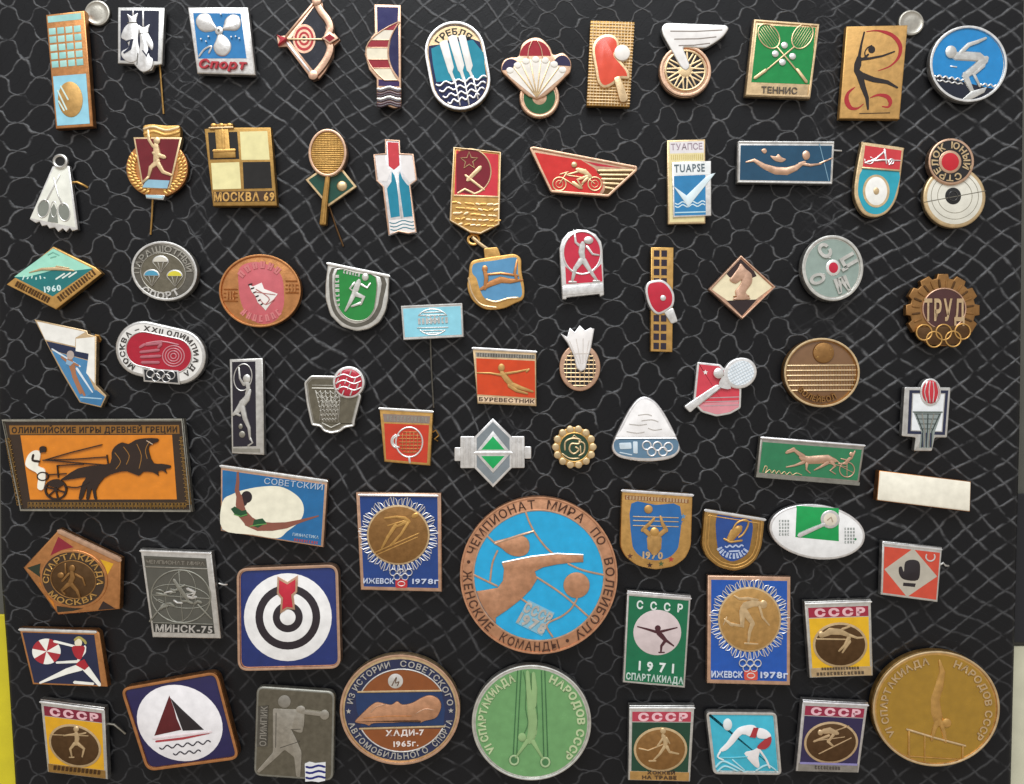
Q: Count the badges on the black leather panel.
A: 72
